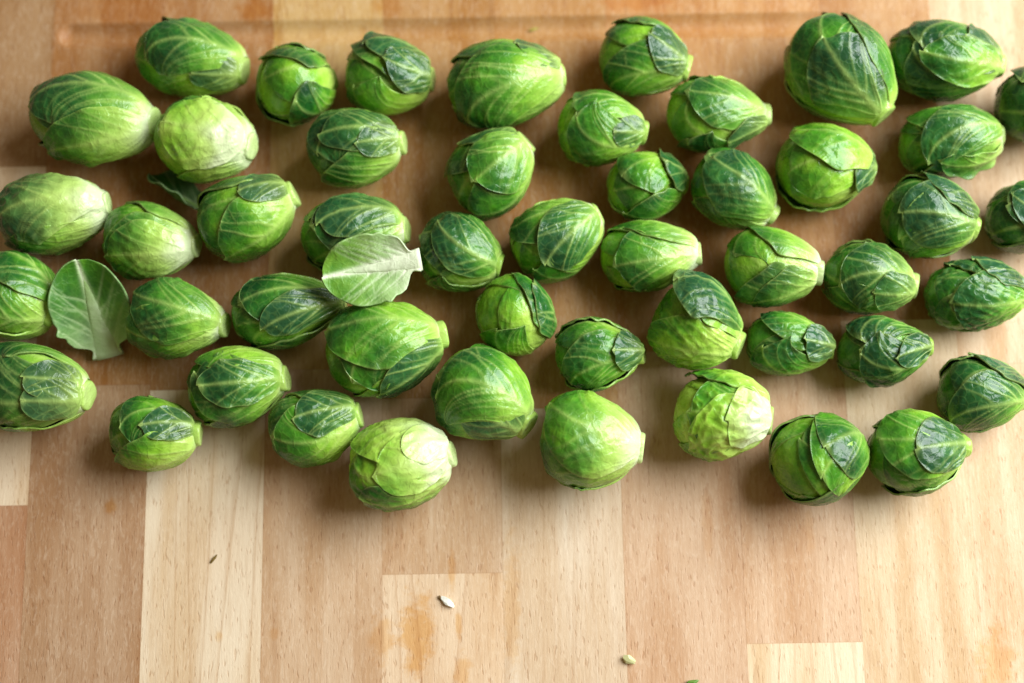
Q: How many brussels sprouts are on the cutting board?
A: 50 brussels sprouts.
